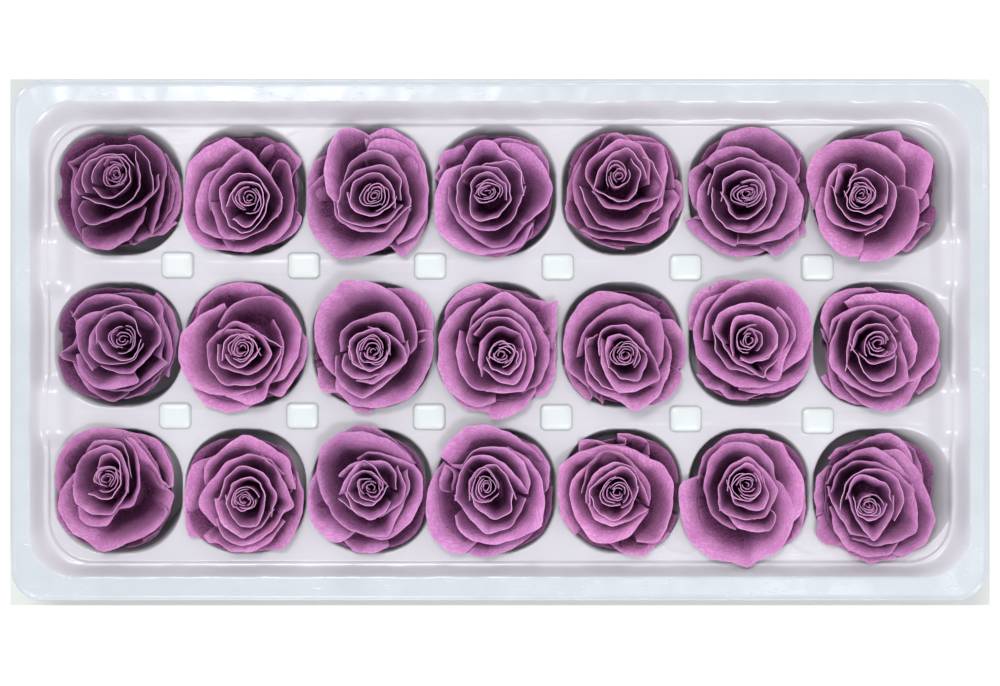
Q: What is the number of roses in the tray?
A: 21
